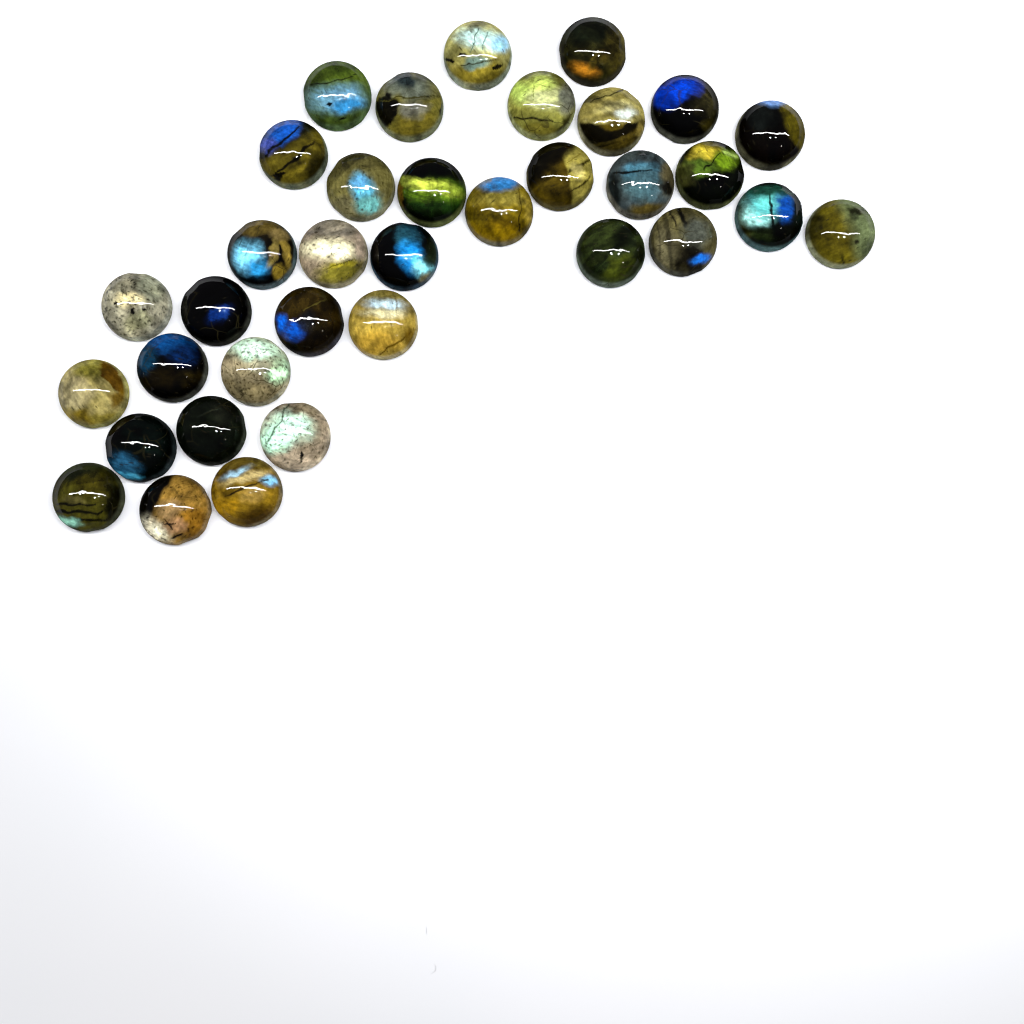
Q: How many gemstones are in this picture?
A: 35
